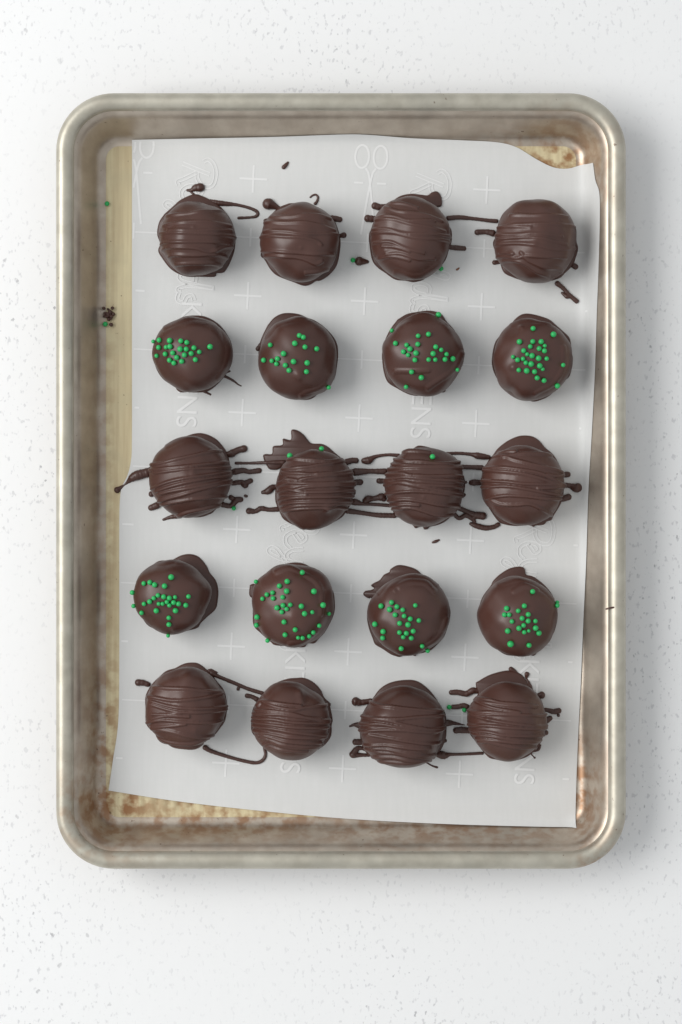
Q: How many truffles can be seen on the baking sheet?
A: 20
